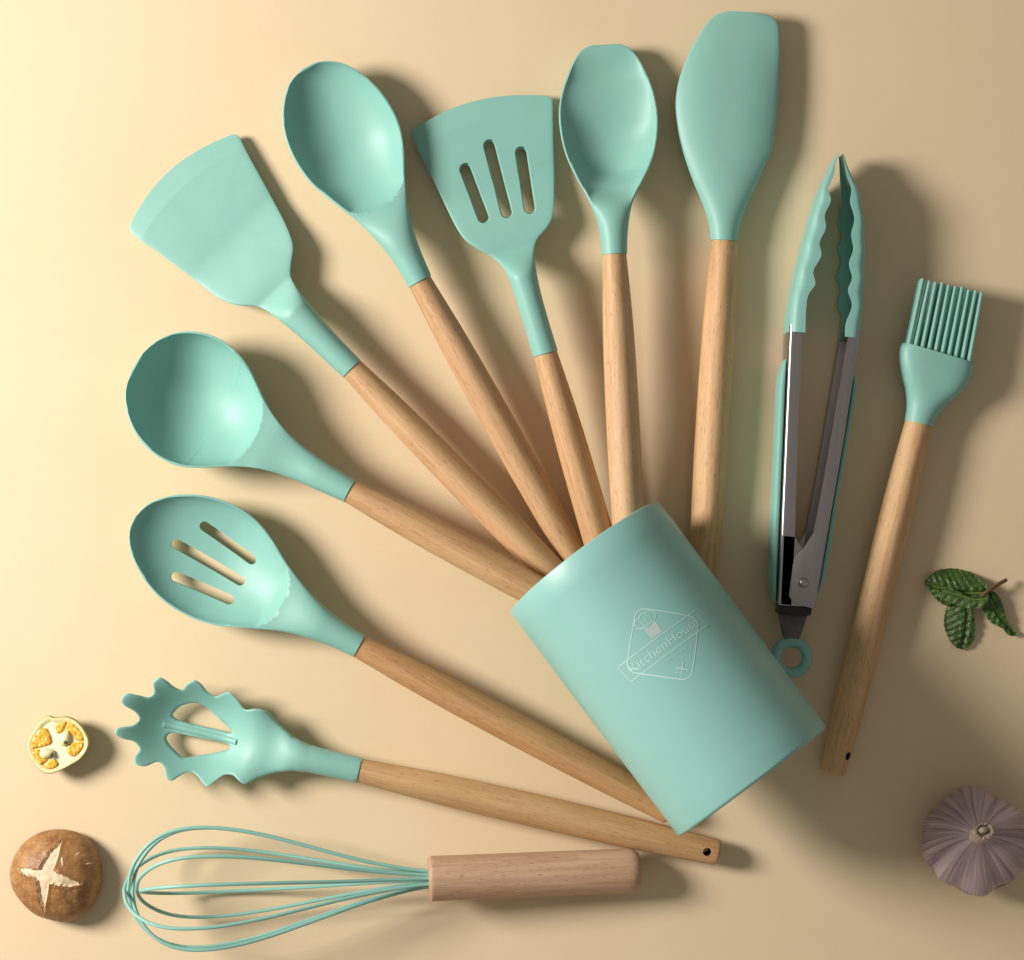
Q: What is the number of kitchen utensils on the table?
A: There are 11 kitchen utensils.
